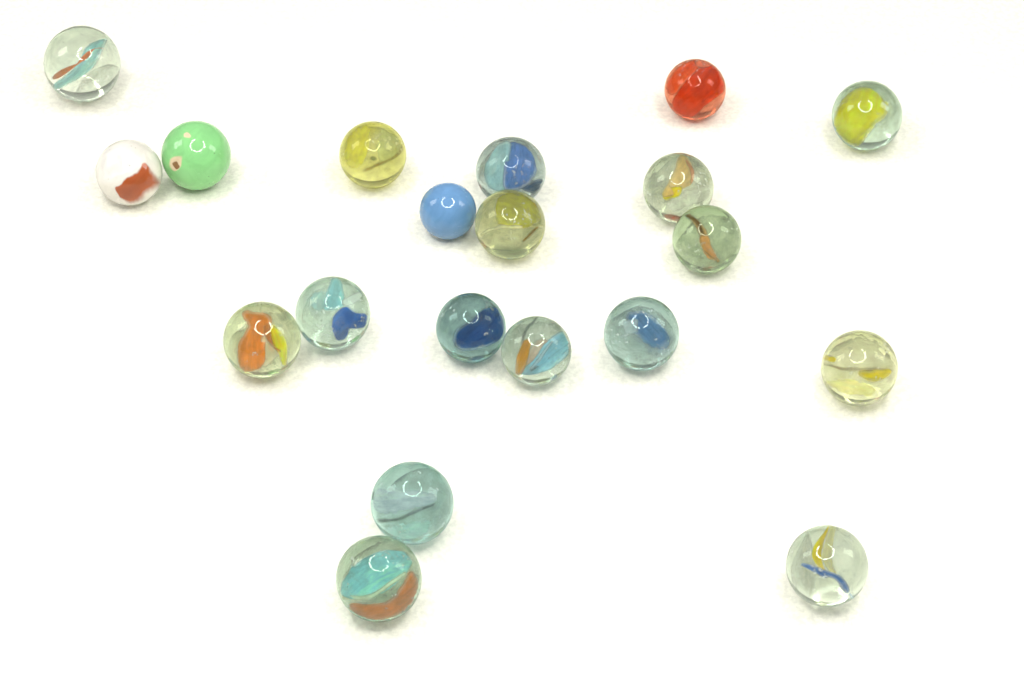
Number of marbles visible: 20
